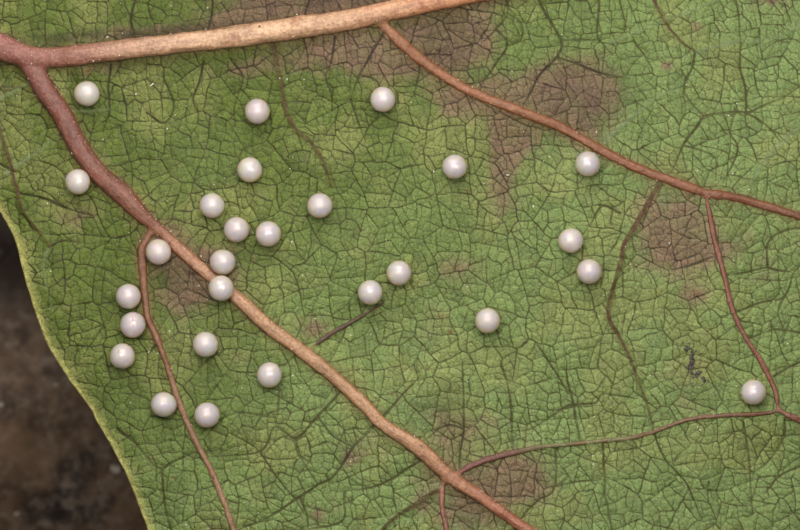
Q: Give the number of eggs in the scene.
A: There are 27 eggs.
